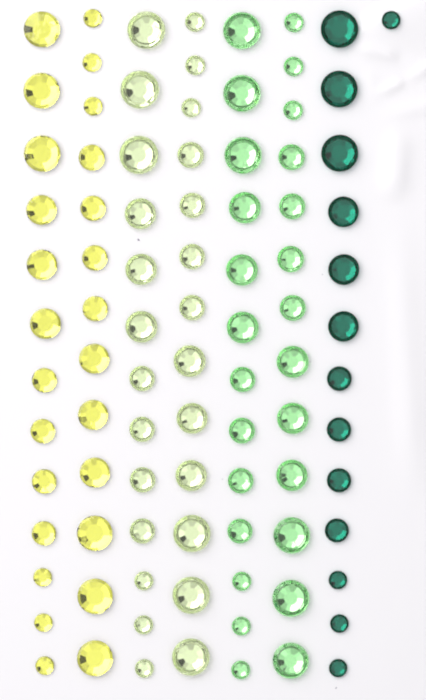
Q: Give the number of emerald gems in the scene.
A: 14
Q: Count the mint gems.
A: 26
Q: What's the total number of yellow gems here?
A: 26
